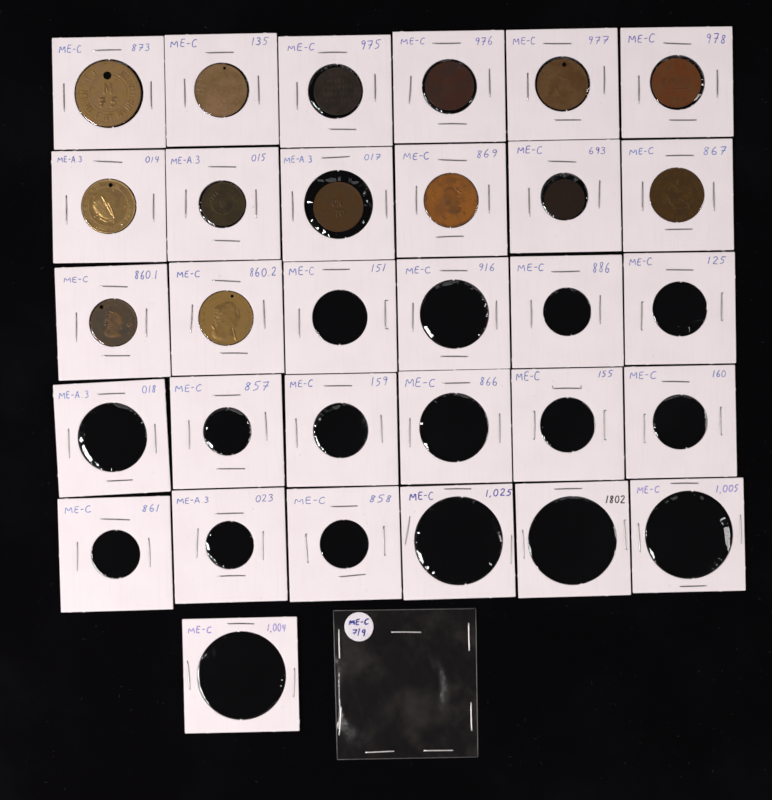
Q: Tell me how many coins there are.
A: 14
